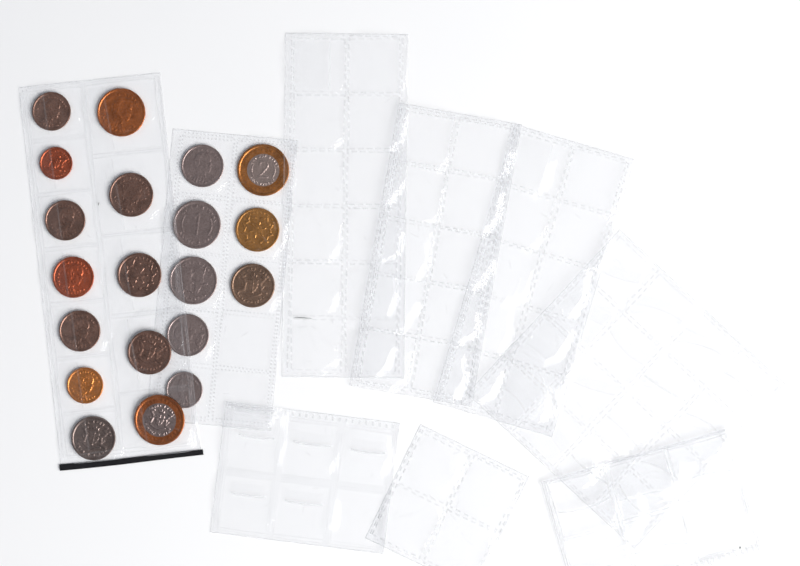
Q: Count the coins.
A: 20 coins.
